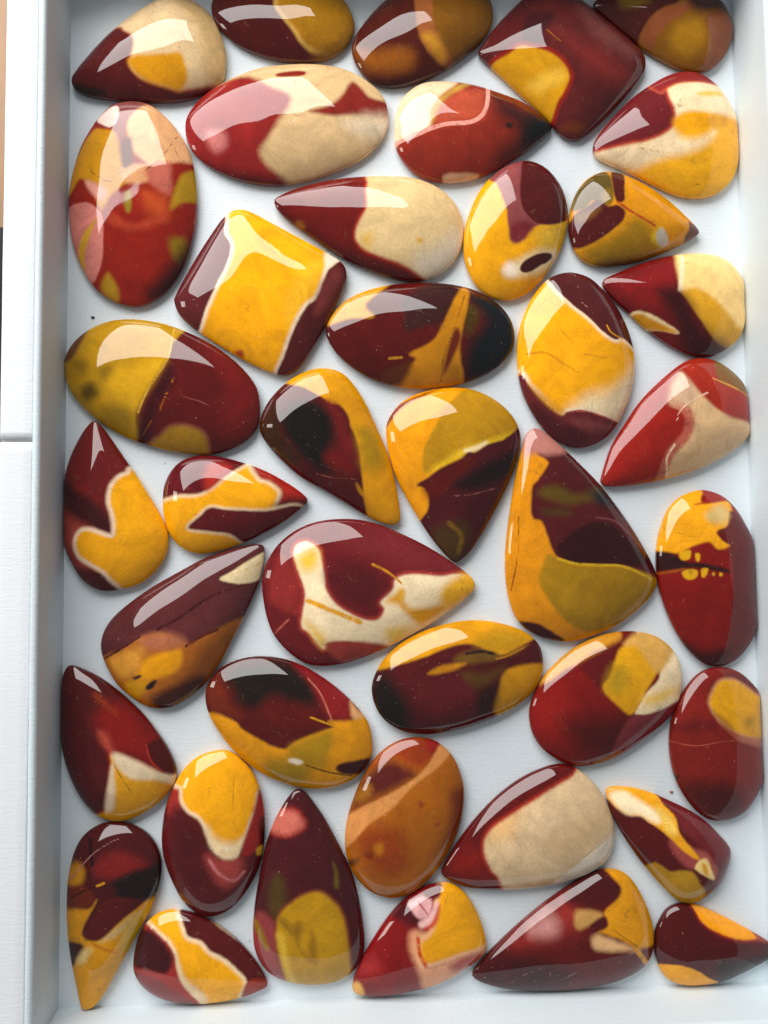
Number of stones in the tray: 41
